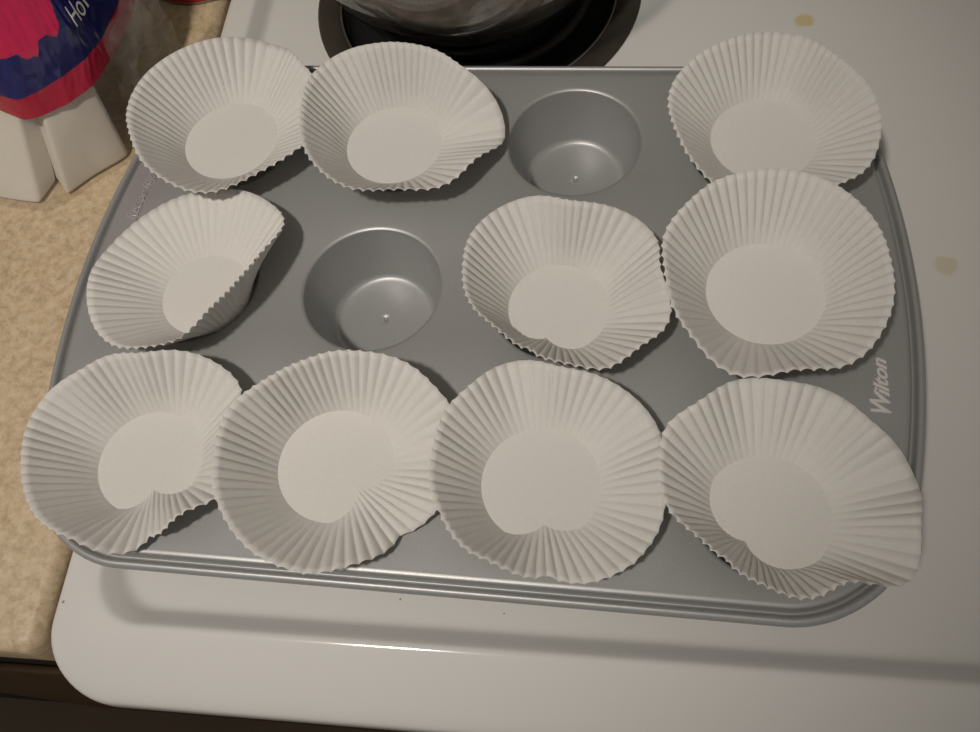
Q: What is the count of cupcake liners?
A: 10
